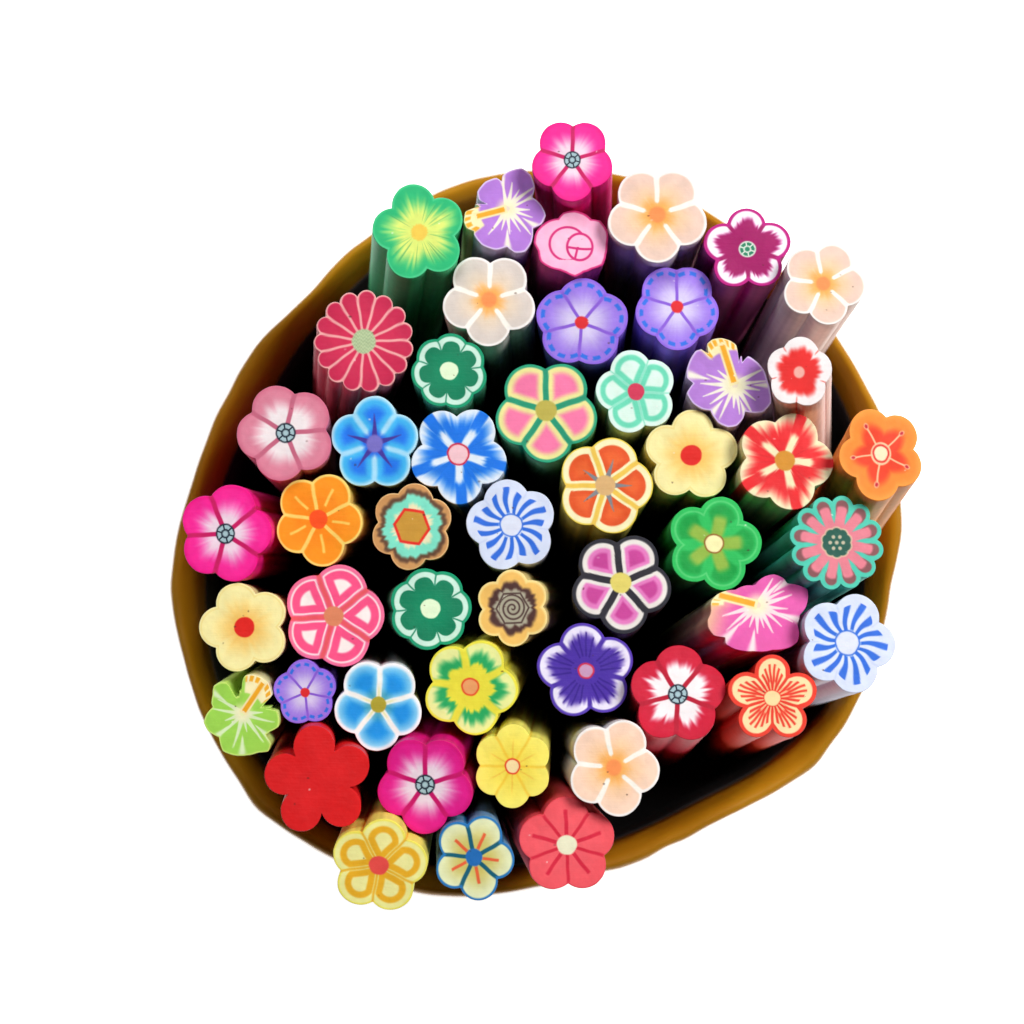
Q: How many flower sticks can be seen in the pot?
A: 50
